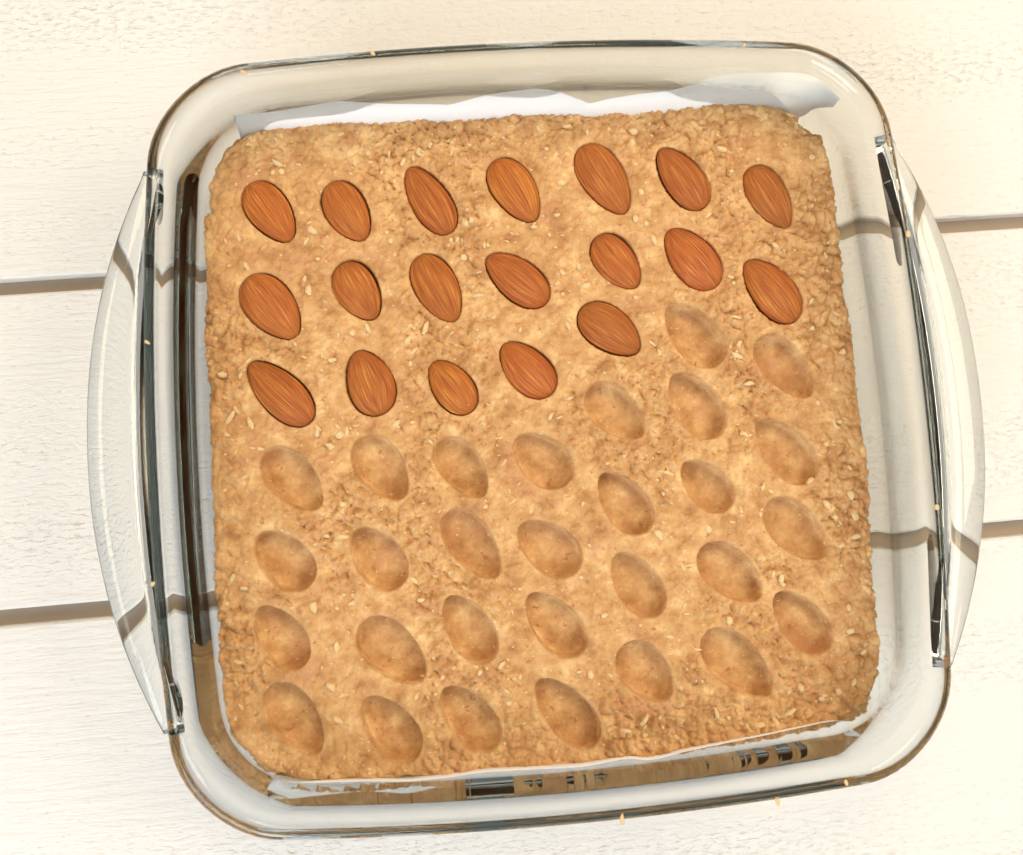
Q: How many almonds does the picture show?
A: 19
